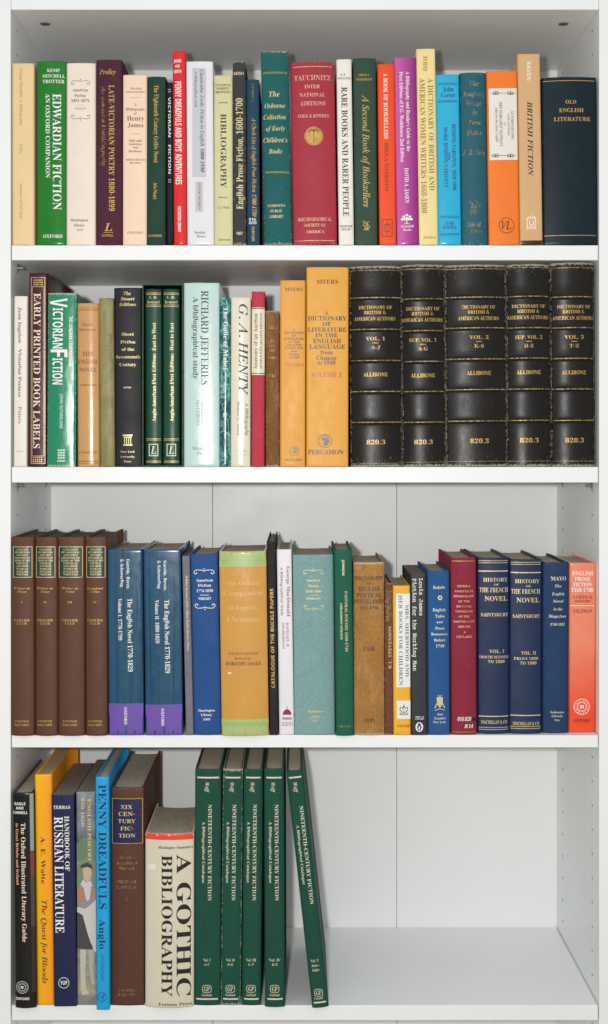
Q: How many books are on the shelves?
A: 79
